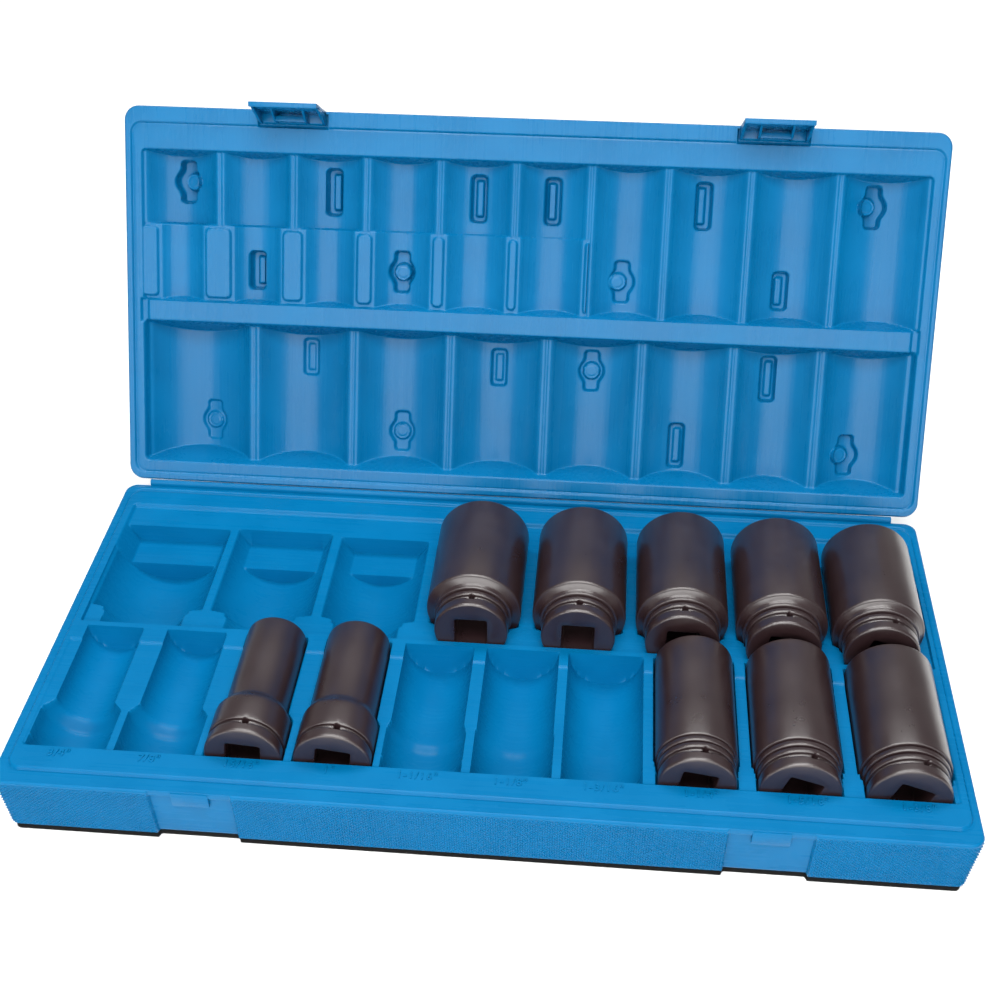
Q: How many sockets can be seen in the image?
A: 10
